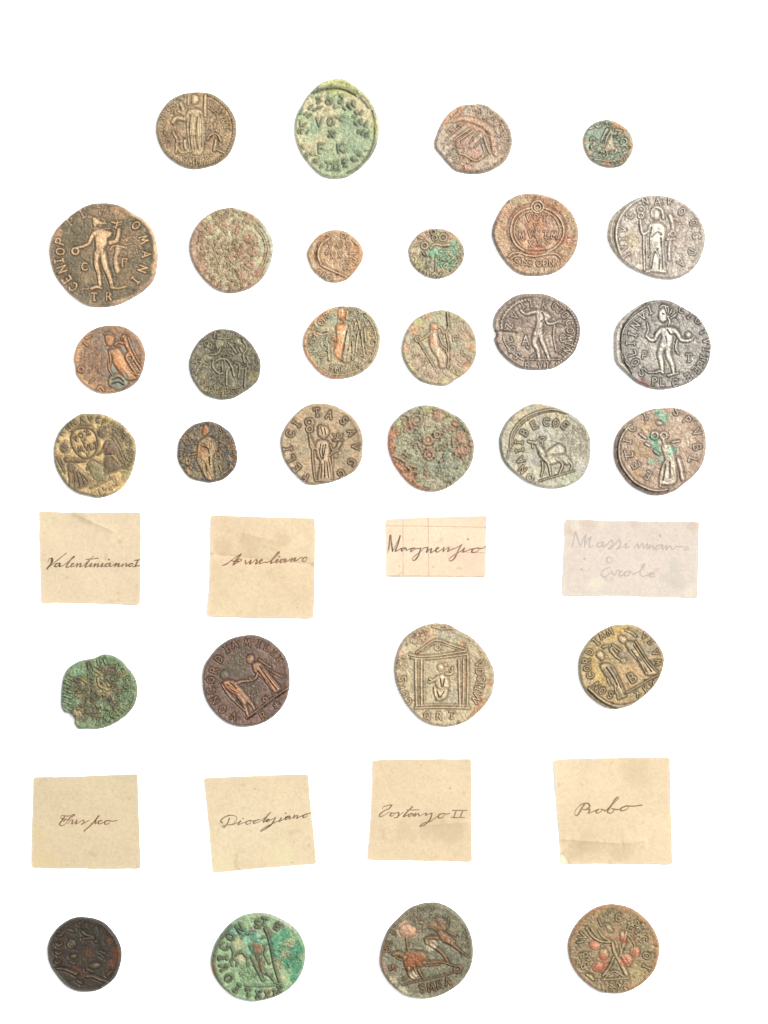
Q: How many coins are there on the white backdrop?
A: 30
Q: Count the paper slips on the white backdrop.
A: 8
